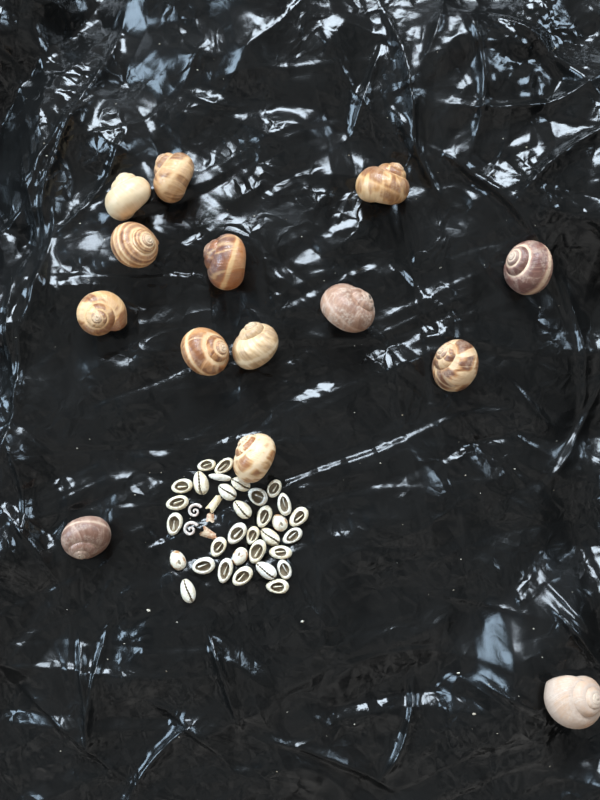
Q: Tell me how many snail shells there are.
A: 14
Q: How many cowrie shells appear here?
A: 32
